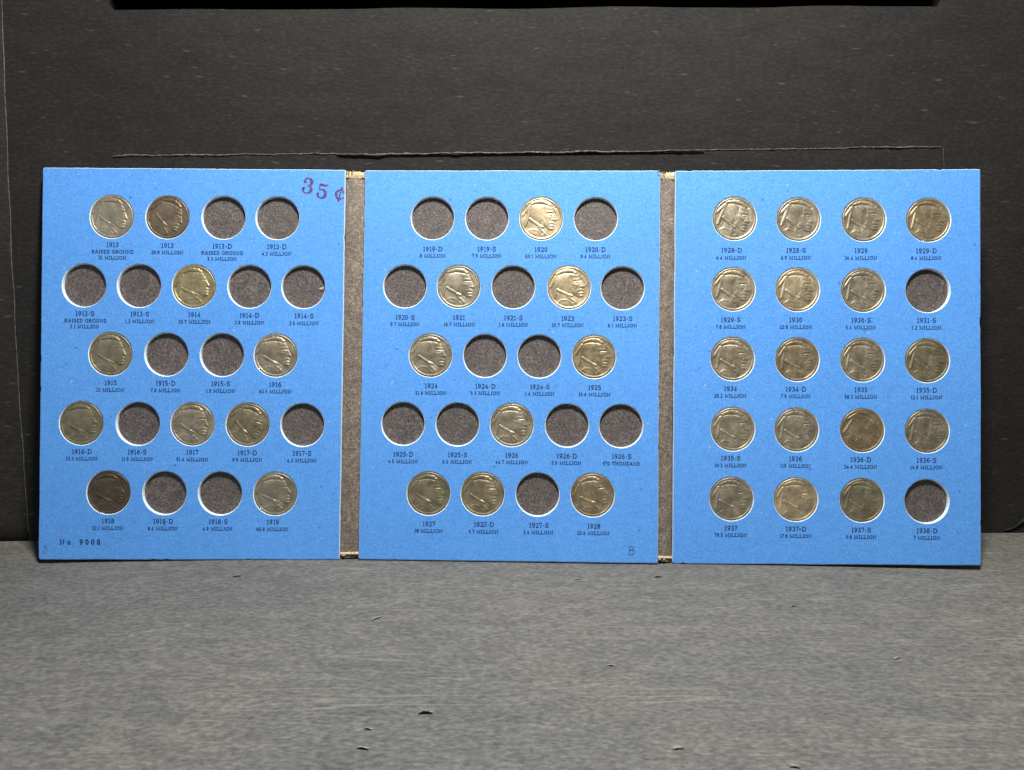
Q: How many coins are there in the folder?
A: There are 37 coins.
